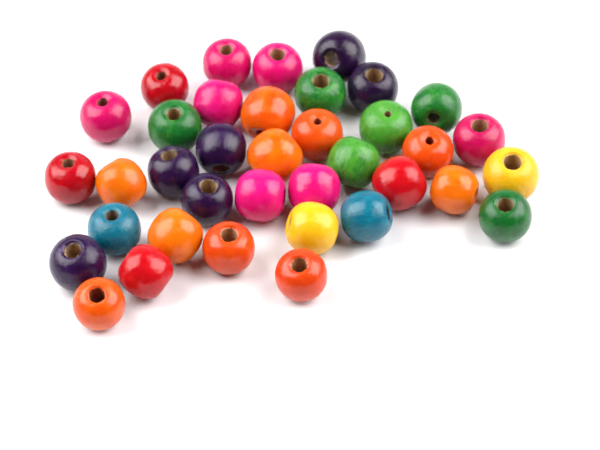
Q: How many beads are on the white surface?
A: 37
